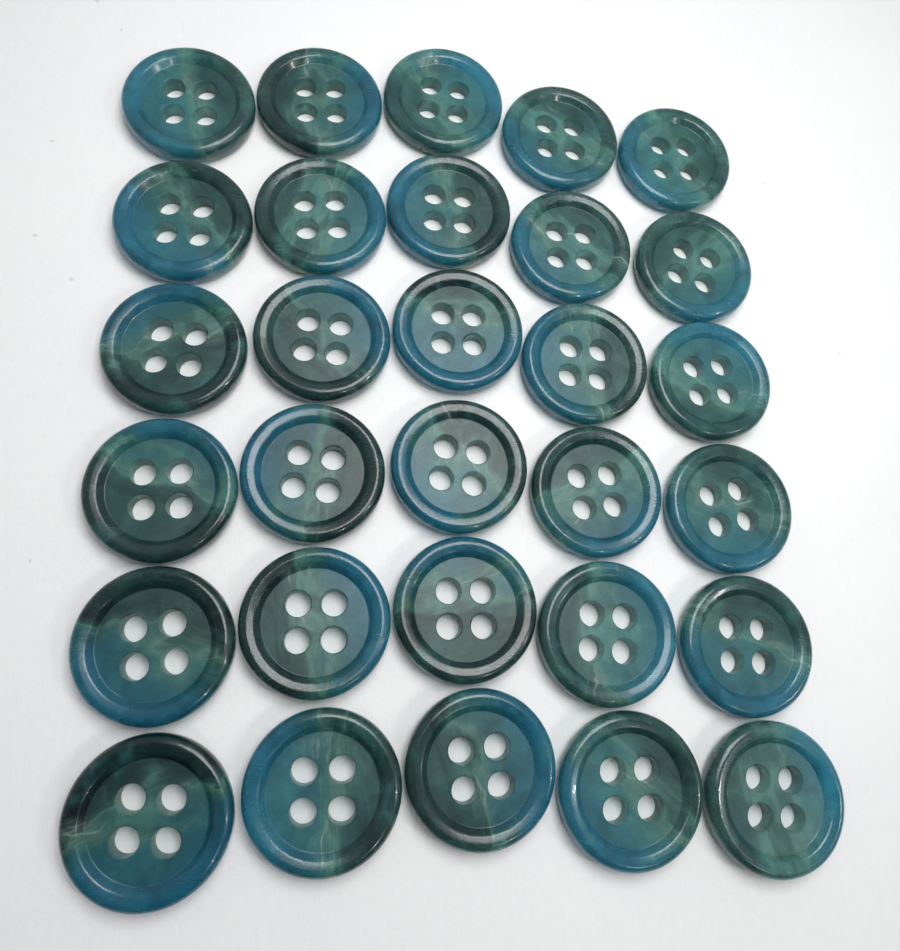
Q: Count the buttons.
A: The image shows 30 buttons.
